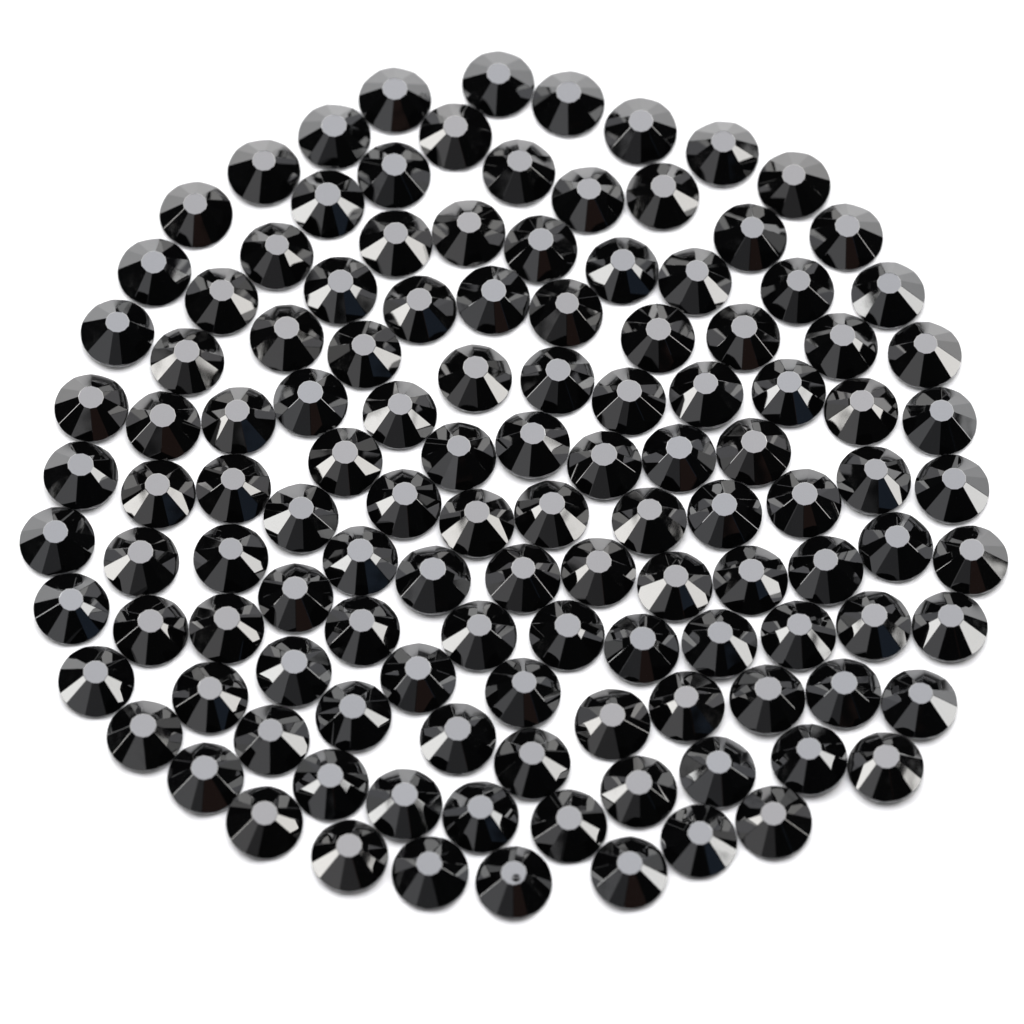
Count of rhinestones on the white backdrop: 124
